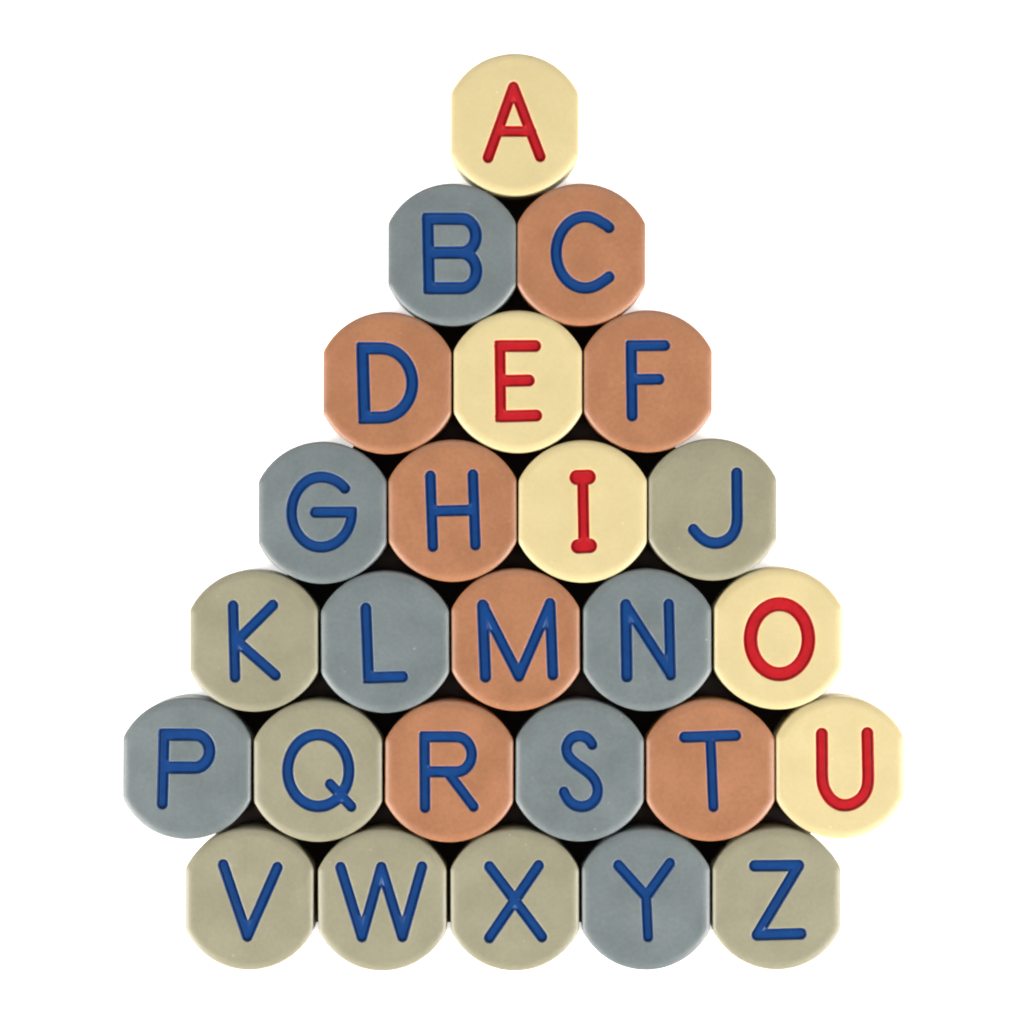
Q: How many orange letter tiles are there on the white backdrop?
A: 7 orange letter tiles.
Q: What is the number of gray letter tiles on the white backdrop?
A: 7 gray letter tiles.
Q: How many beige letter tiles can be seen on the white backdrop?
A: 7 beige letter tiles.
